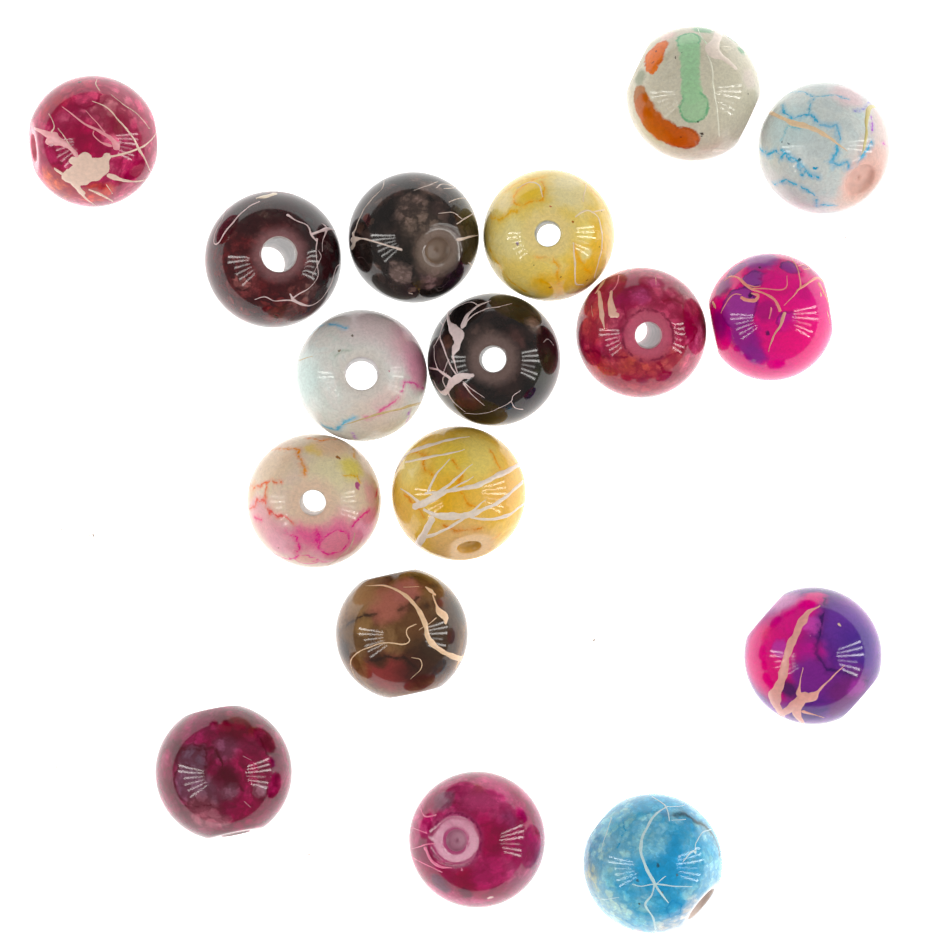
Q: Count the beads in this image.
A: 17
